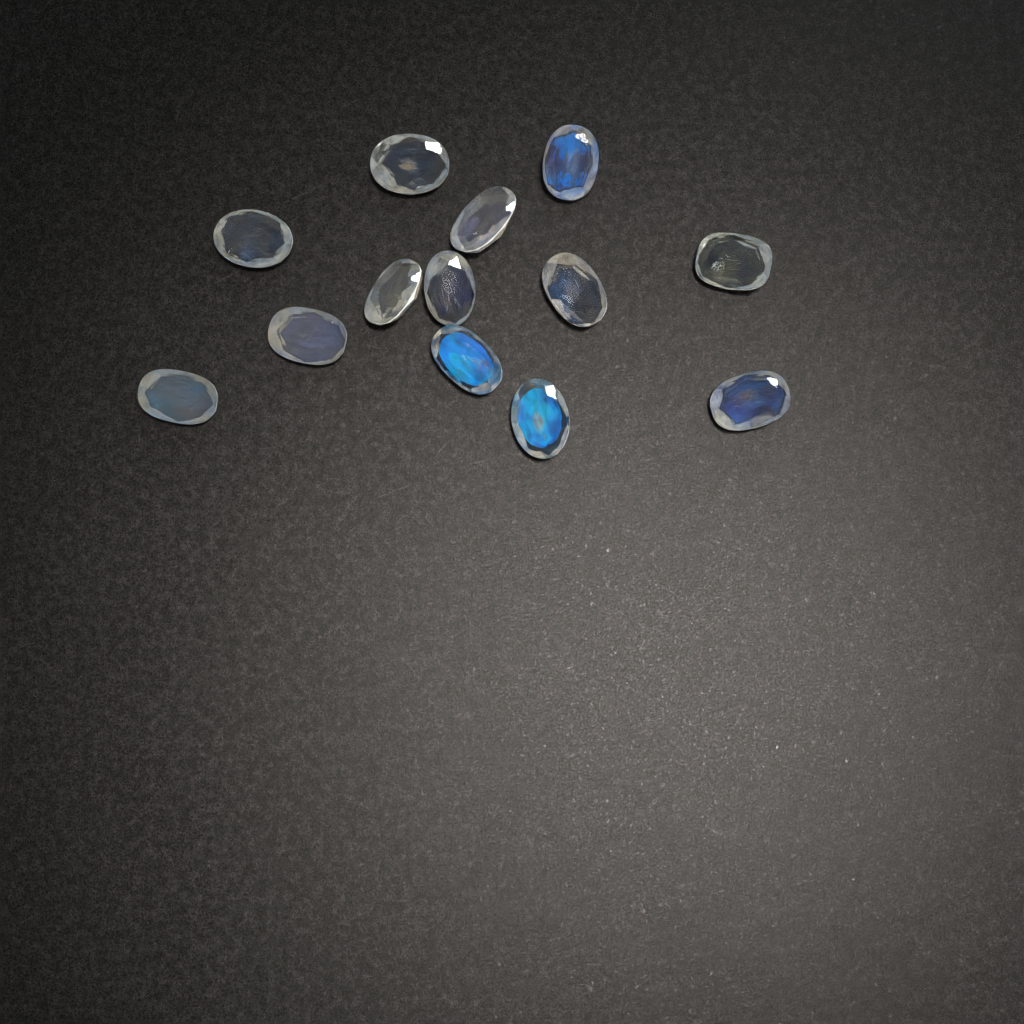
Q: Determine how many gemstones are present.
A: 13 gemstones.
